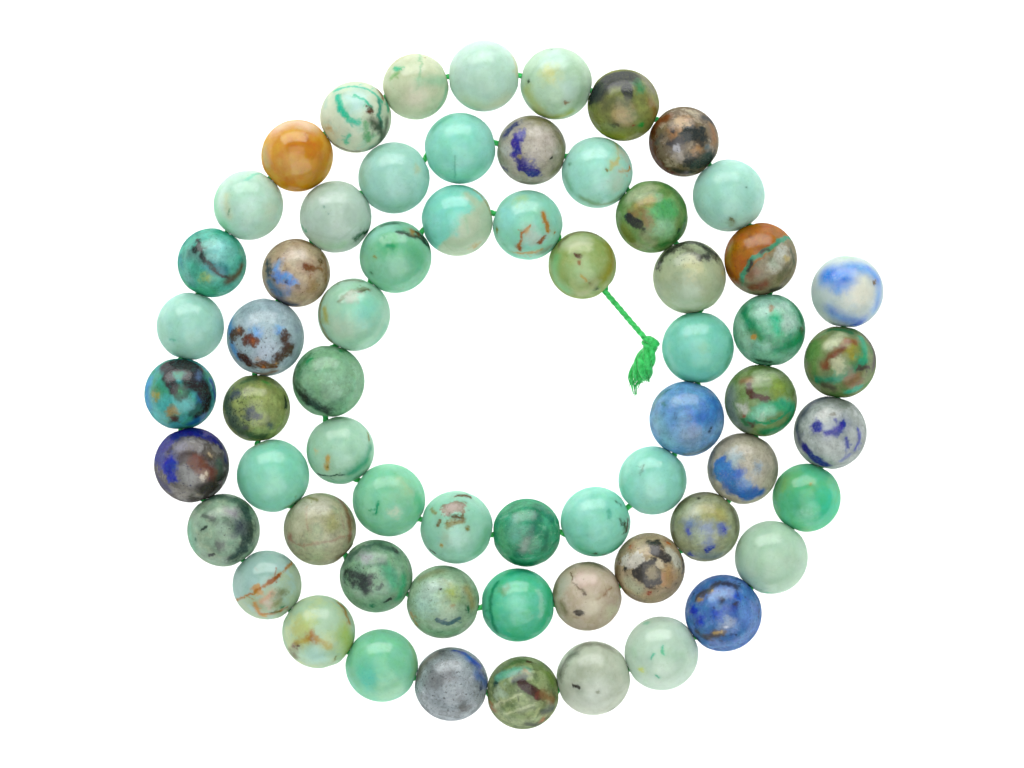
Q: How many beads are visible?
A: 63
